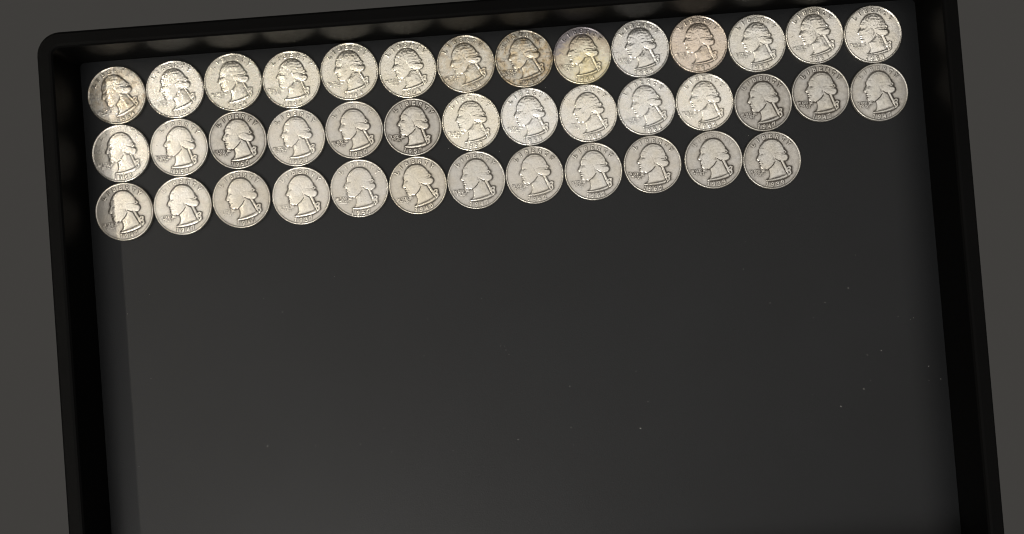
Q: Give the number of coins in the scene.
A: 40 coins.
